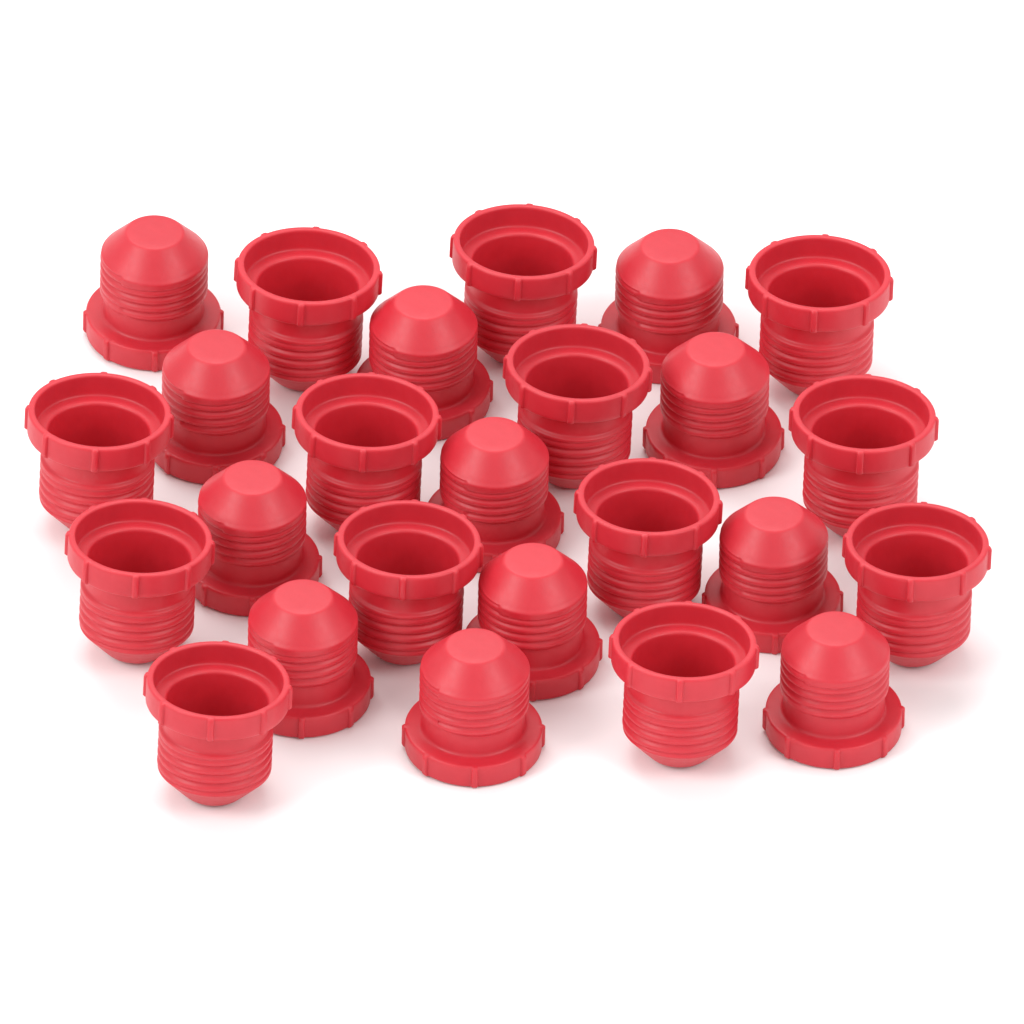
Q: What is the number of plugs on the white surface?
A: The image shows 25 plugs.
